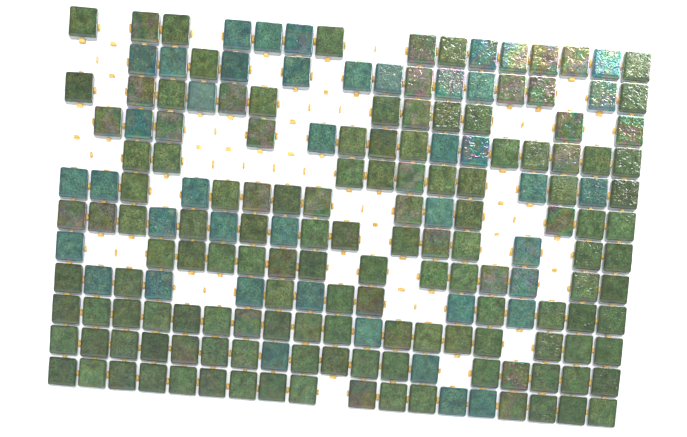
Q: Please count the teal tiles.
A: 42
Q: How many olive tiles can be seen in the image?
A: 138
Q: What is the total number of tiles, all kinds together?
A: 180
